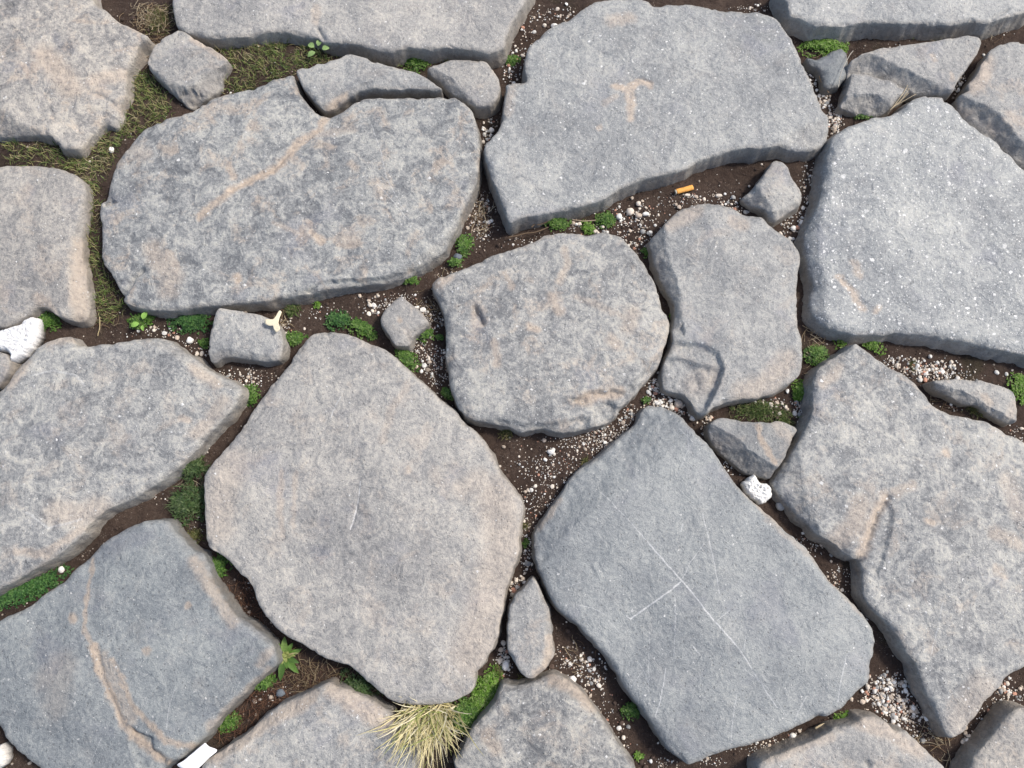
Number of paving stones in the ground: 32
